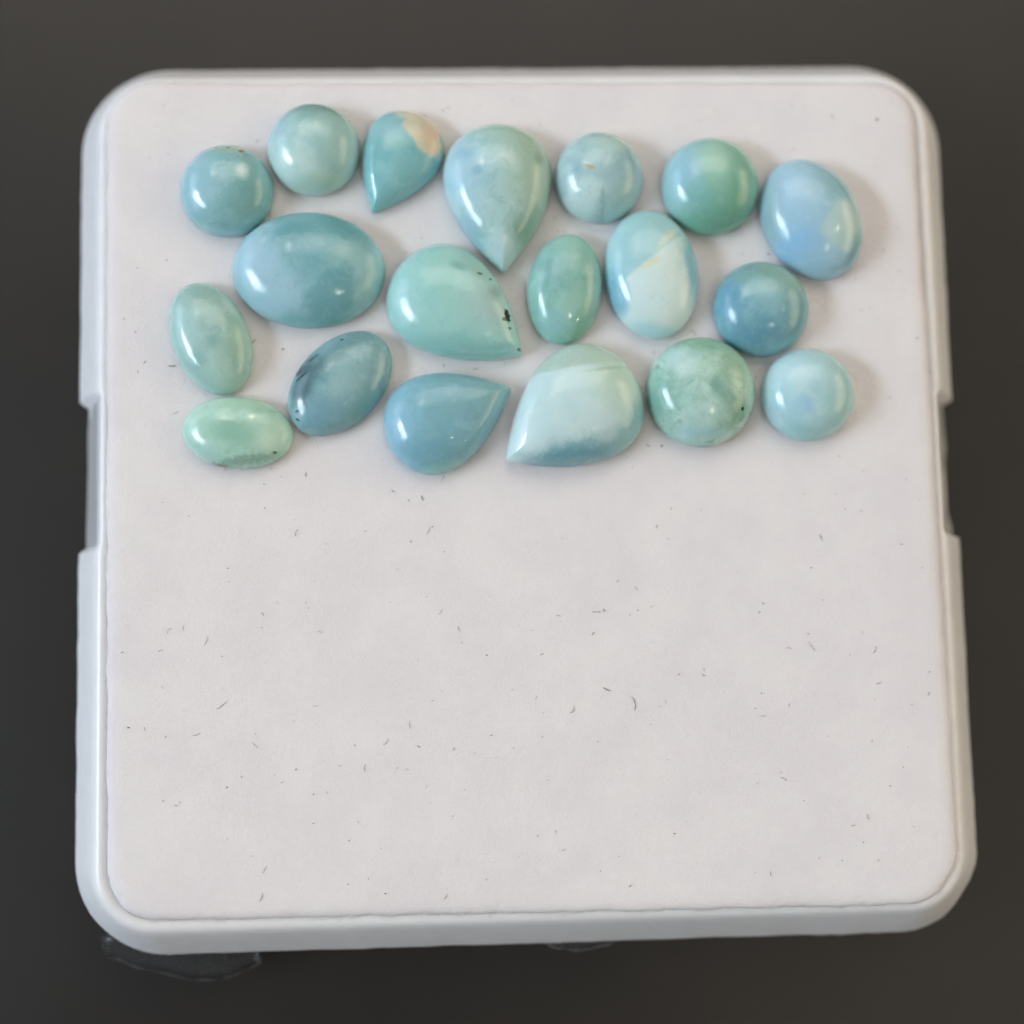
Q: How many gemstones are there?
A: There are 19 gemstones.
